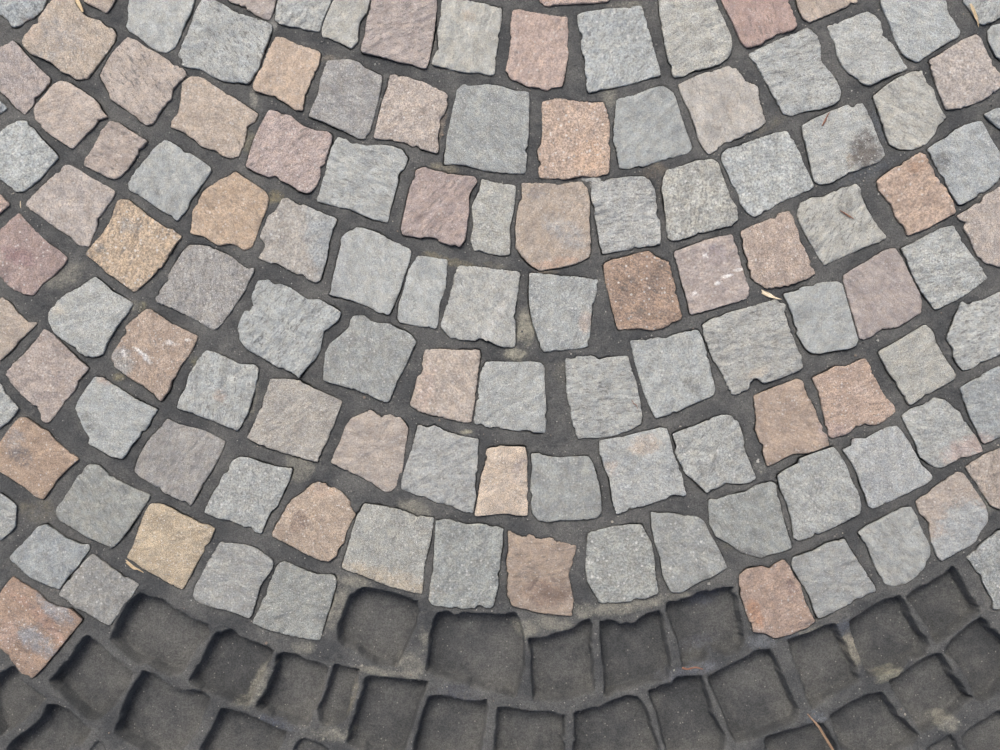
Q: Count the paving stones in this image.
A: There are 122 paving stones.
